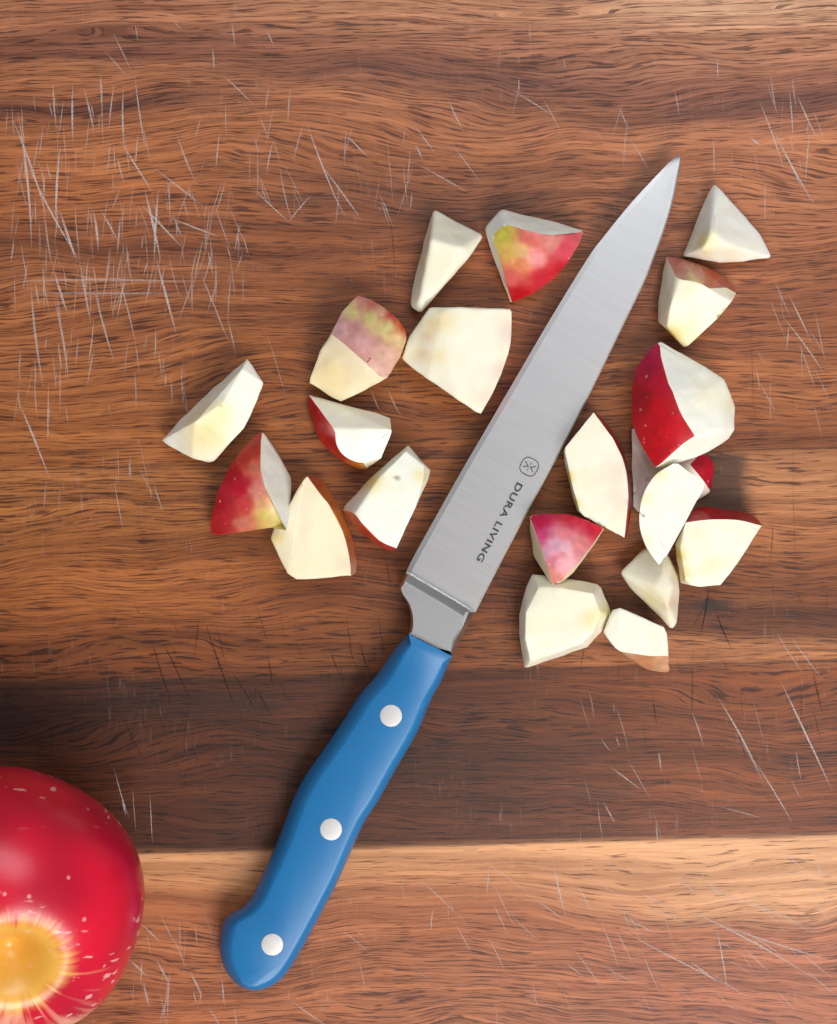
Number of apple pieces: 20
